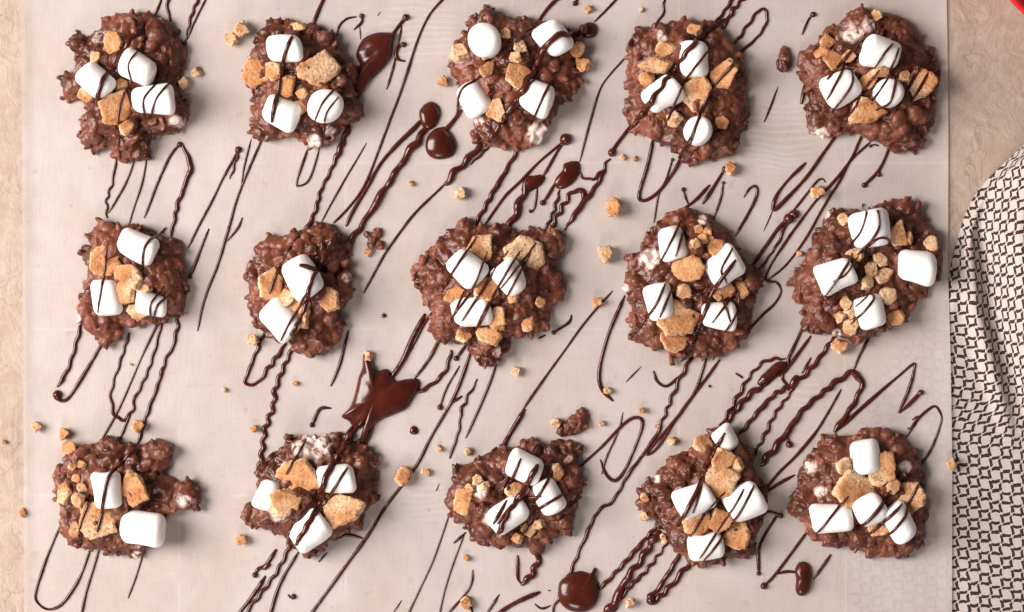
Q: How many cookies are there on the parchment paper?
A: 15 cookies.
